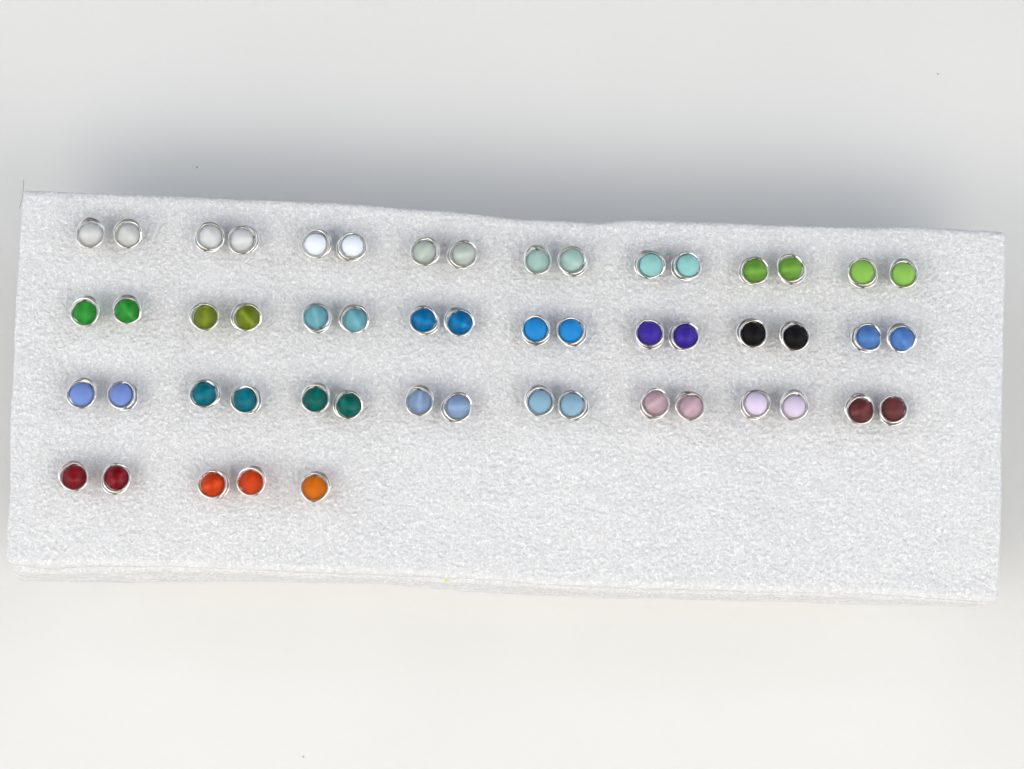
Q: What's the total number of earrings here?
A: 53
